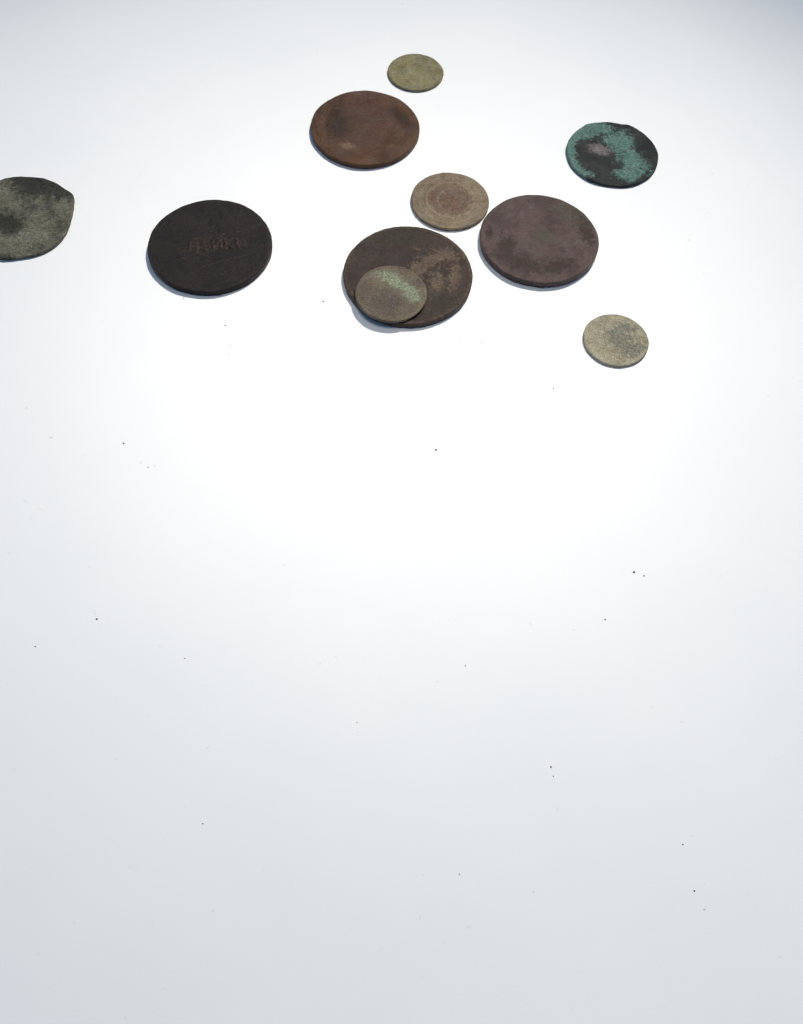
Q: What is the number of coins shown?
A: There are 10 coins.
